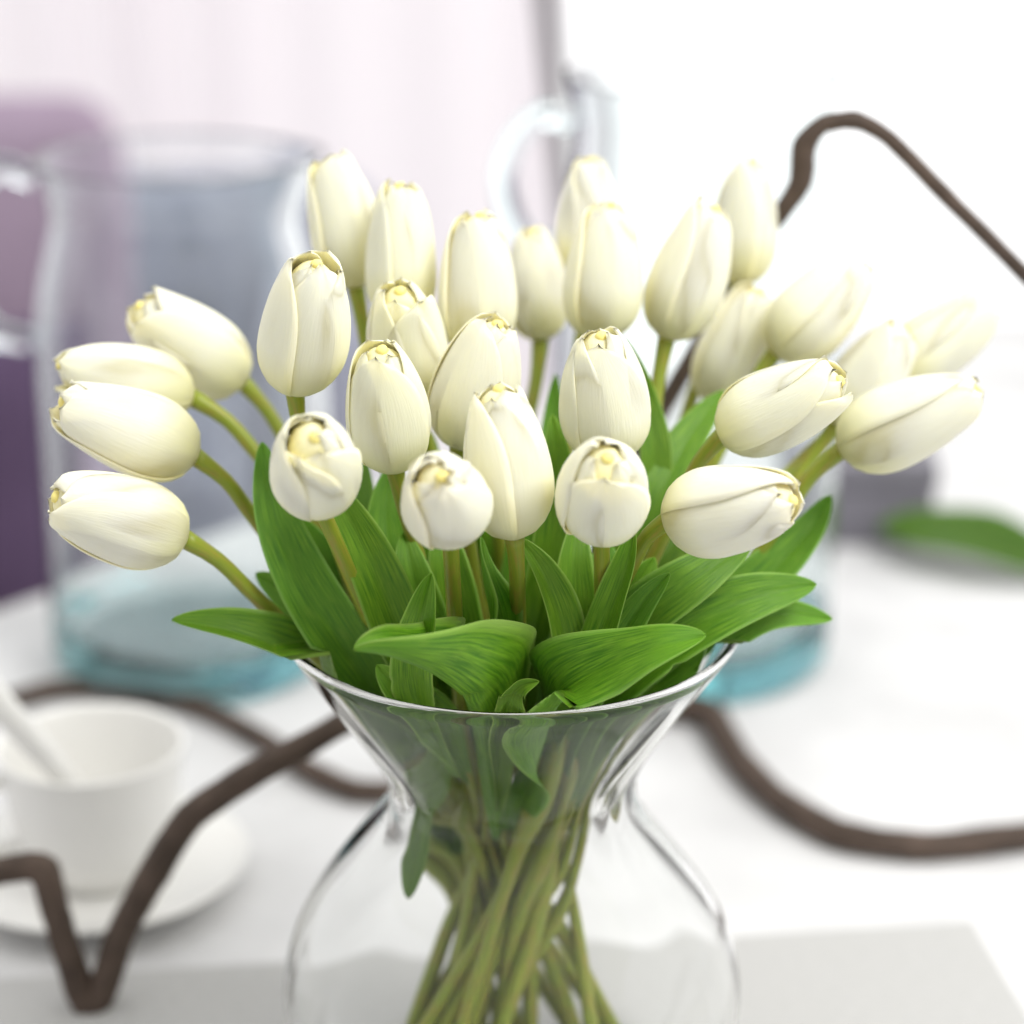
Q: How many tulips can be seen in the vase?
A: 28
